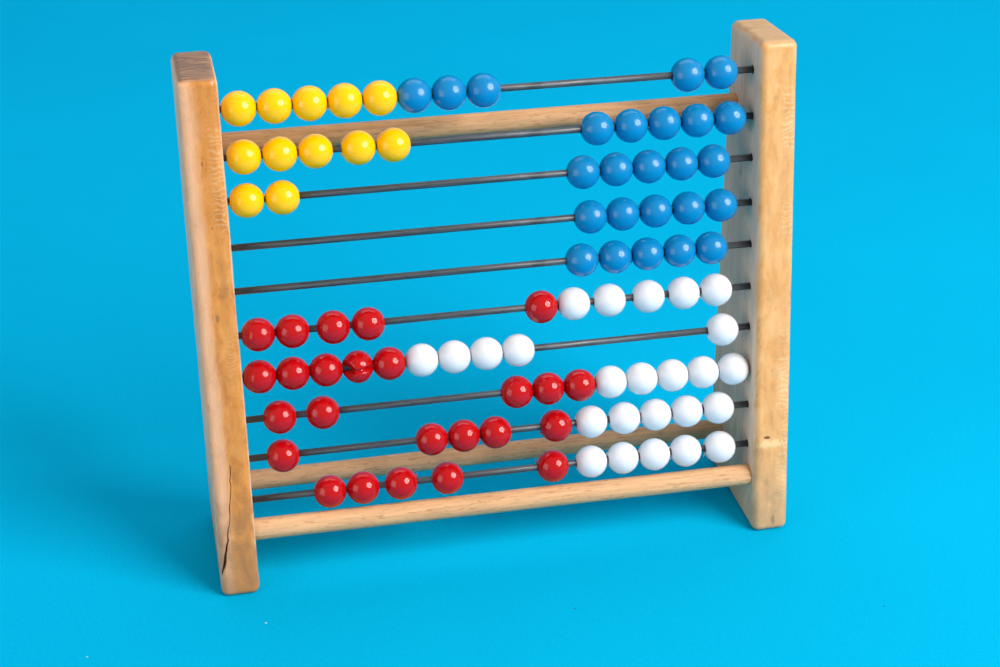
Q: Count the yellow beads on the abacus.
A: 12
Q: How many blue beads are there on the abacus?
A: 25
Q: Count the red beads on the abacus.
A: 25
